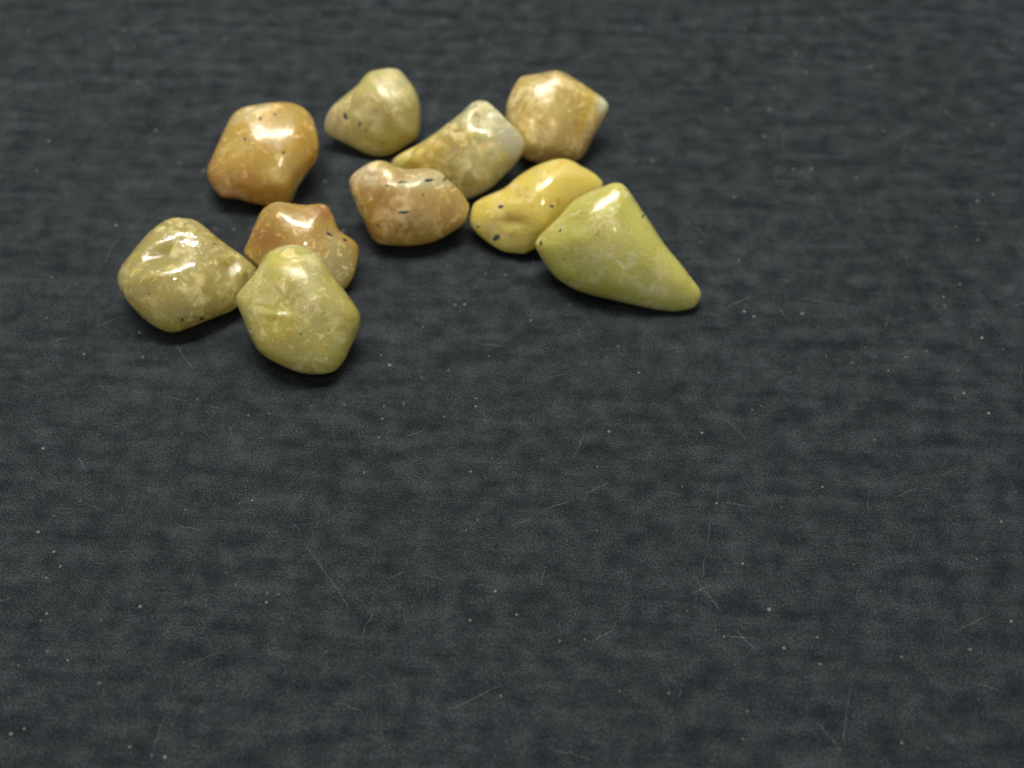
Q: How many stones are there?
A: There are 10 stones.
